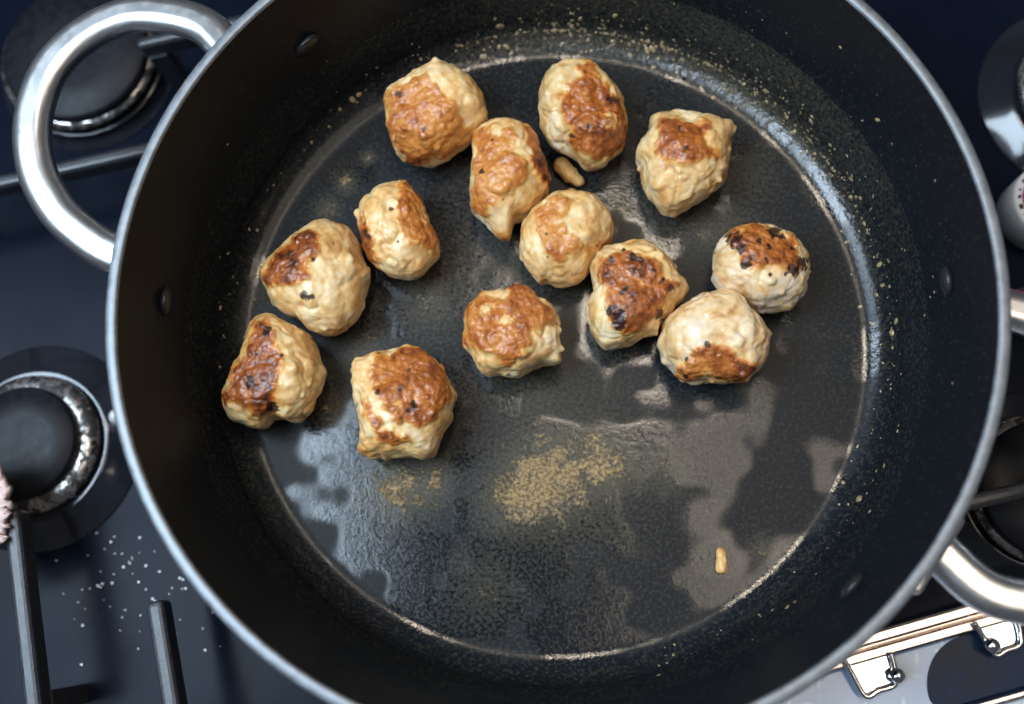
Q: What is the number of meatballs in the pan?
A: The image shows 13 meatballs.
